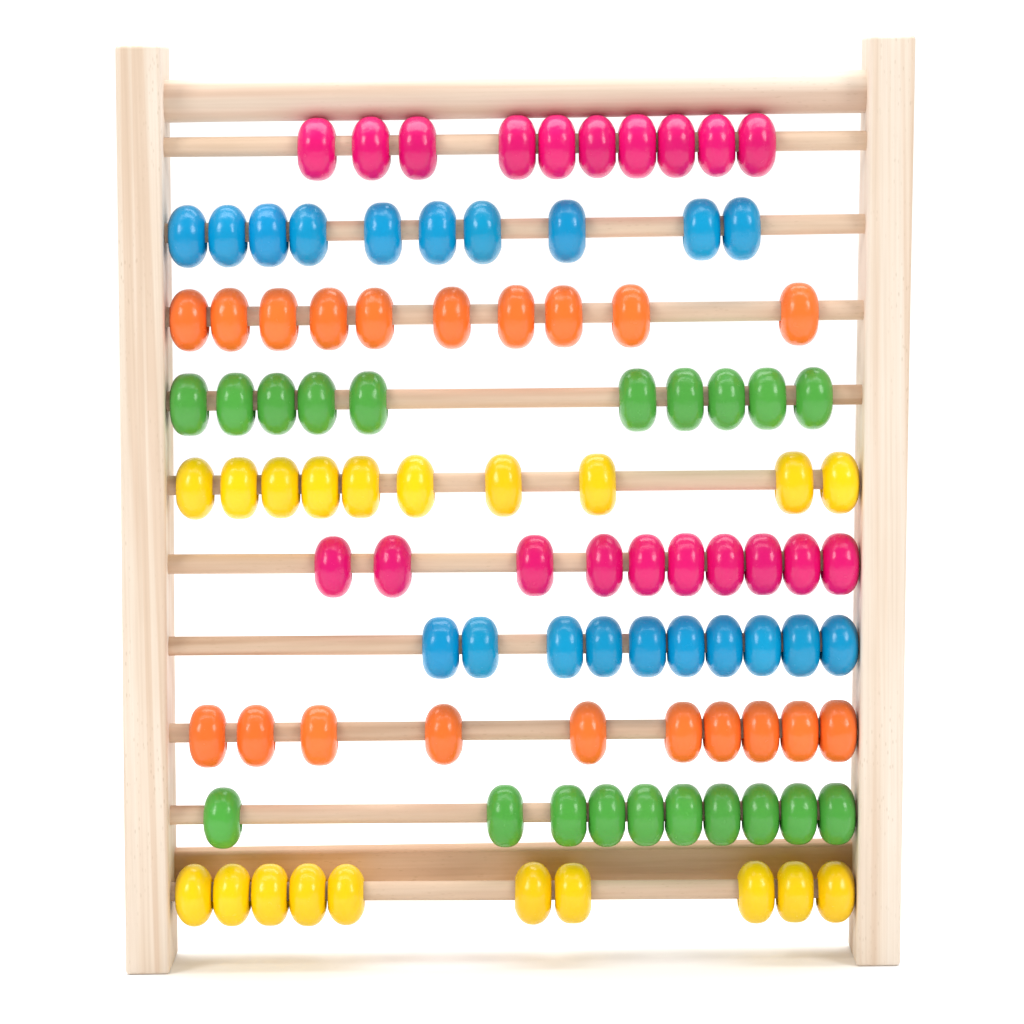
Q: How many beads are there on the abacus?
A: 100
